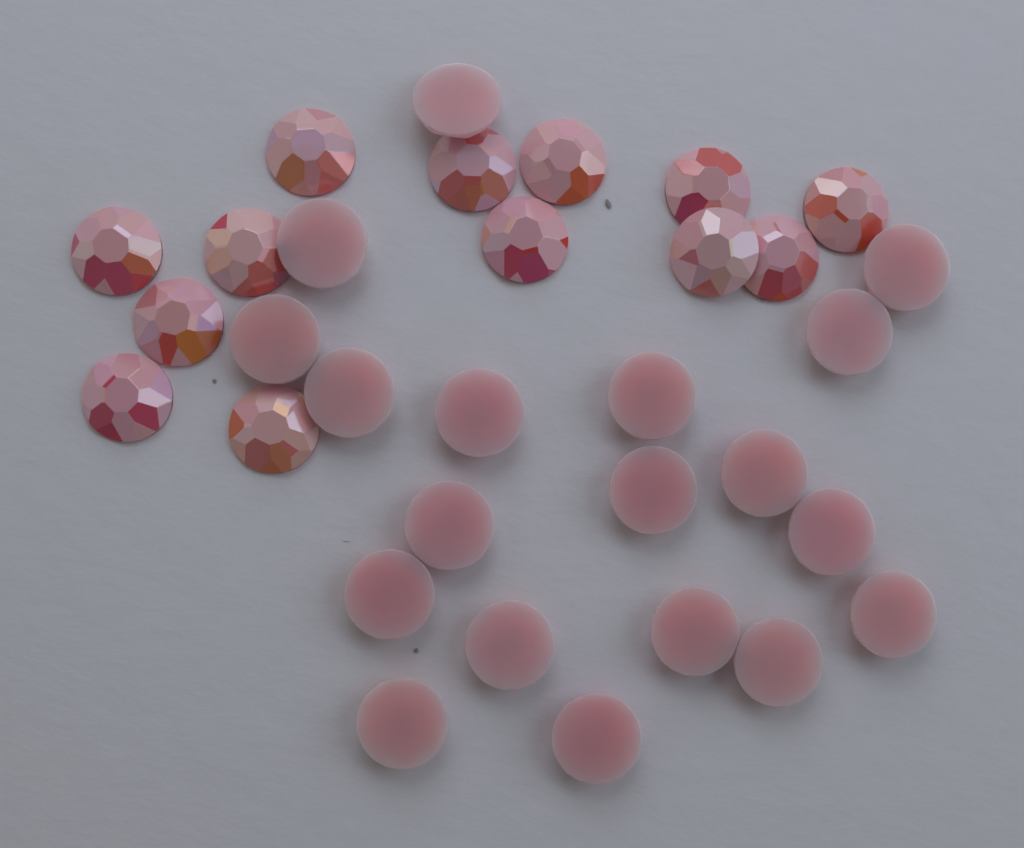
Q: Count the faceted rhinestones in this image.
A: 13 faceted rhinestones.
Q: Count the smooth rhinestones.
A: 19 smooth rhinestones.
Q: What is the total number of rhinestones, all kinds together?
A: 32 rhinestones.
